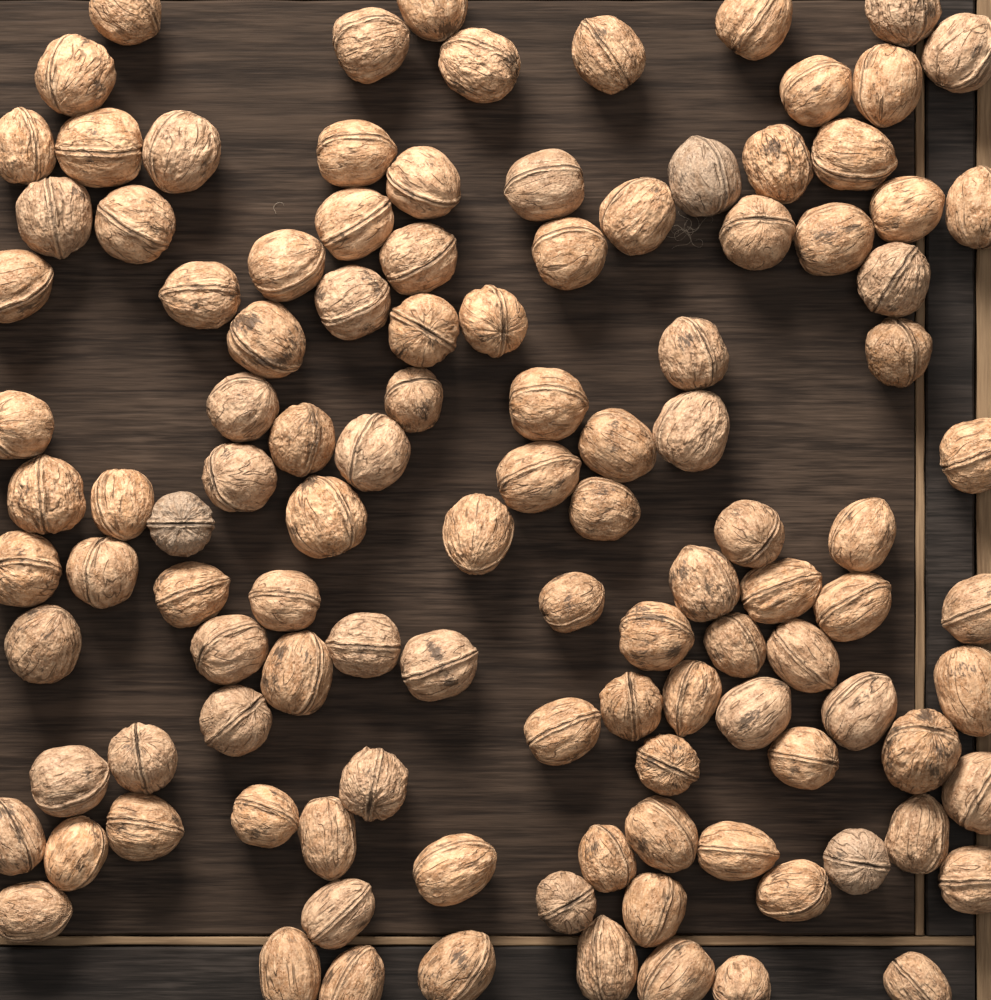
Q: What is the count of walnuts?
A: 114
